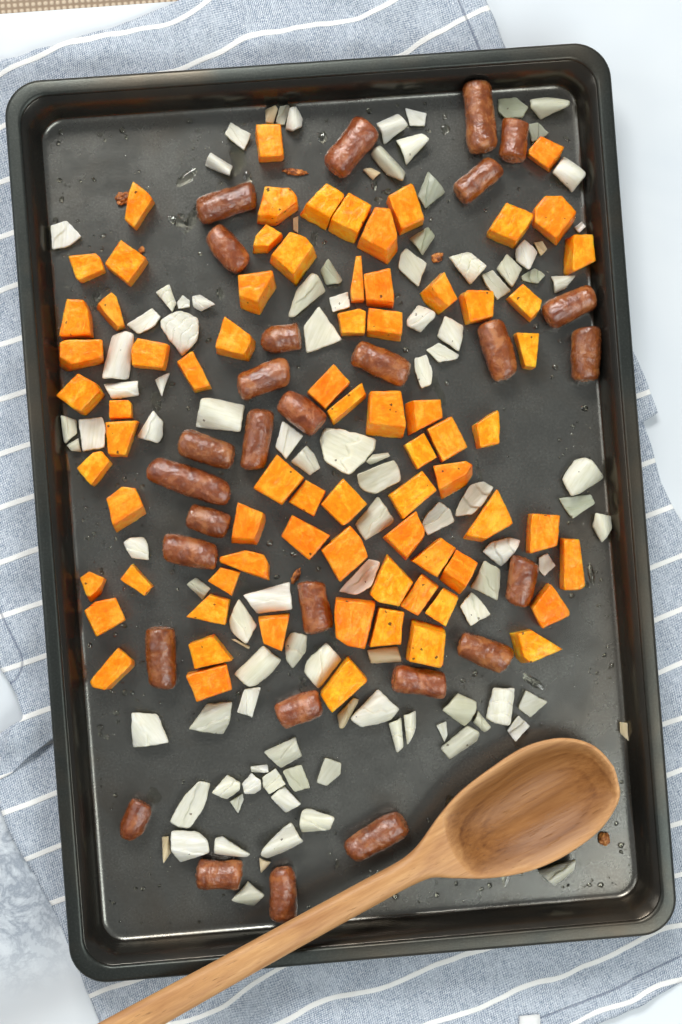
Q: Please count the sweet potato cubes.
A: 75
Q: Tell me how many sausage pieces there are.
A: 28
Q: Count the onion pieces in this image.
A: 106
